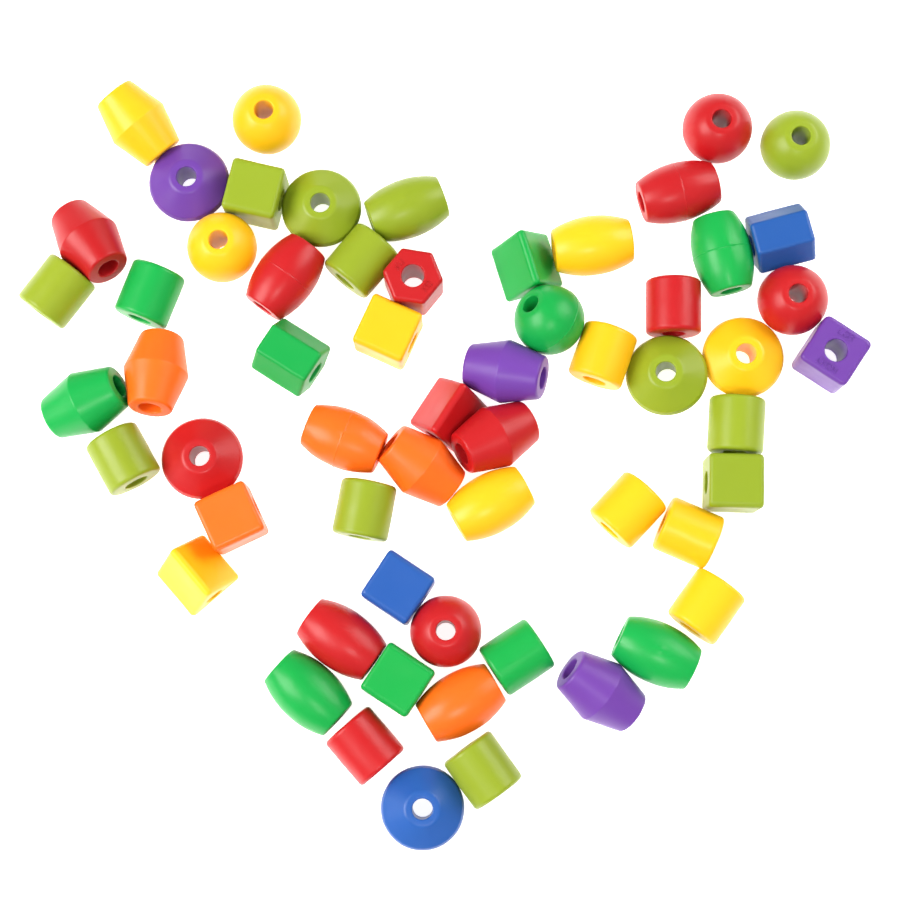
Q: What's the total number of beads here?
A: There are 59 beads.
